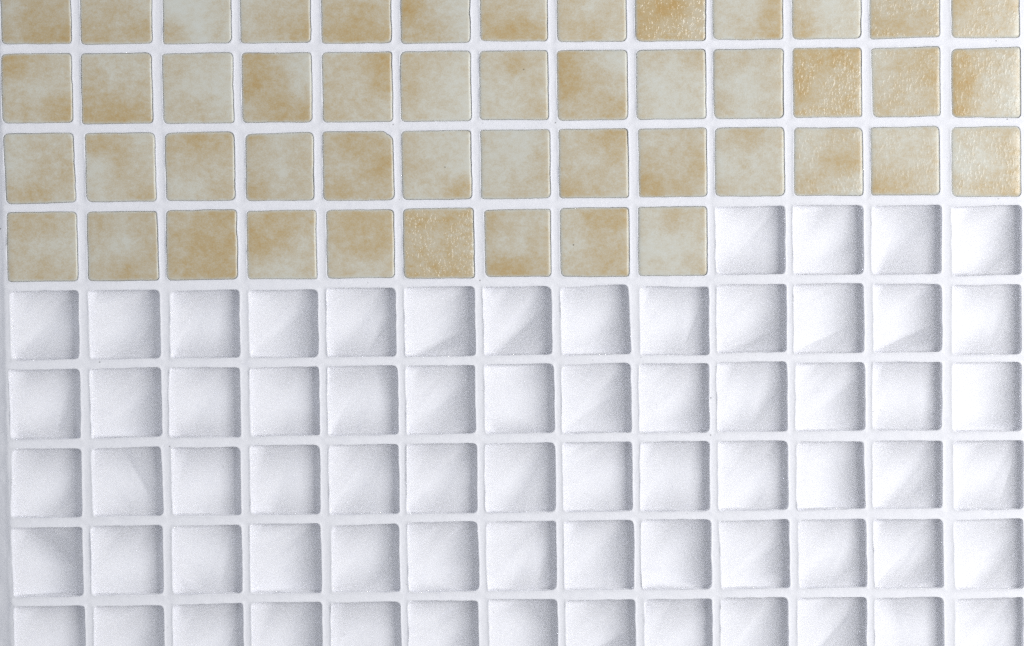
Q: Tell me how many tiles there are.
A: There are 48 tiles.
